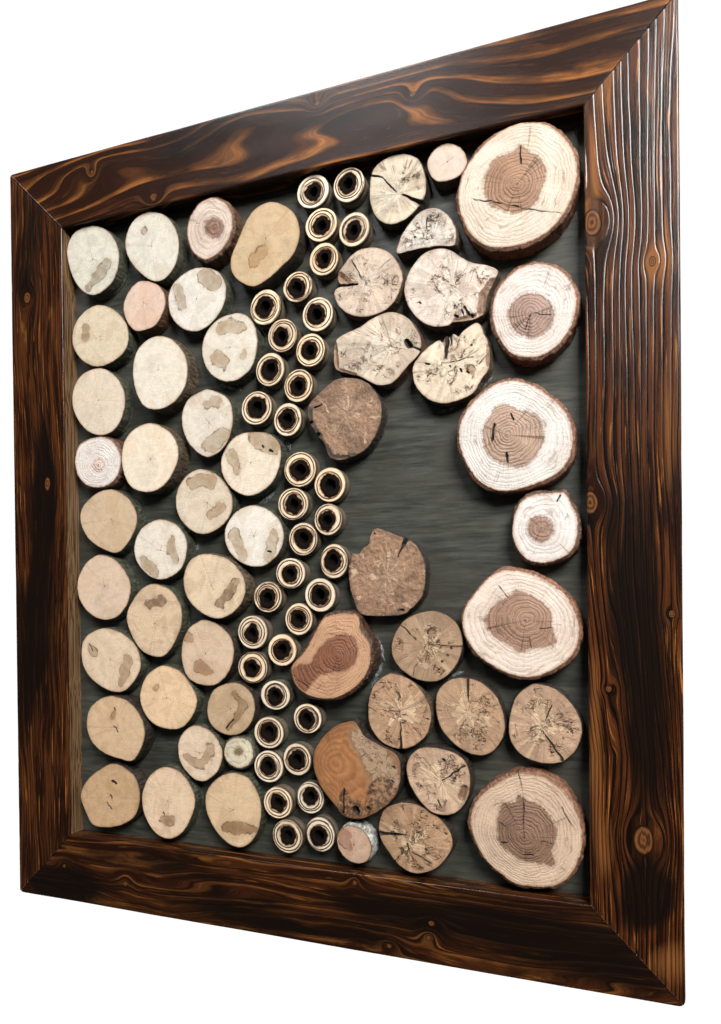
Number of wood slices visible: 55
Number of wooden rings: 36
